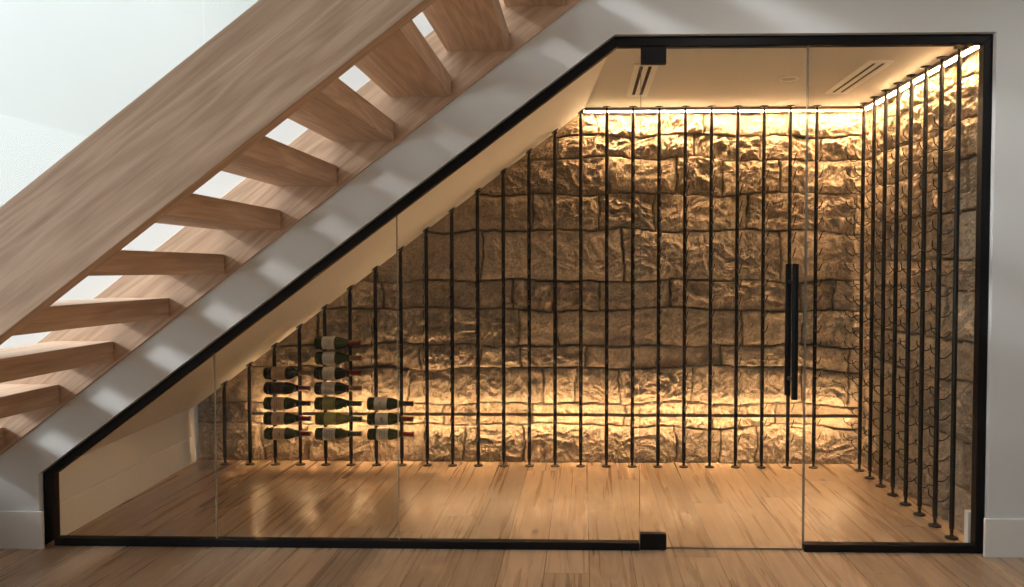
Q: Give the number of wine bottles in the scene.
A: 15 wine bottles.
